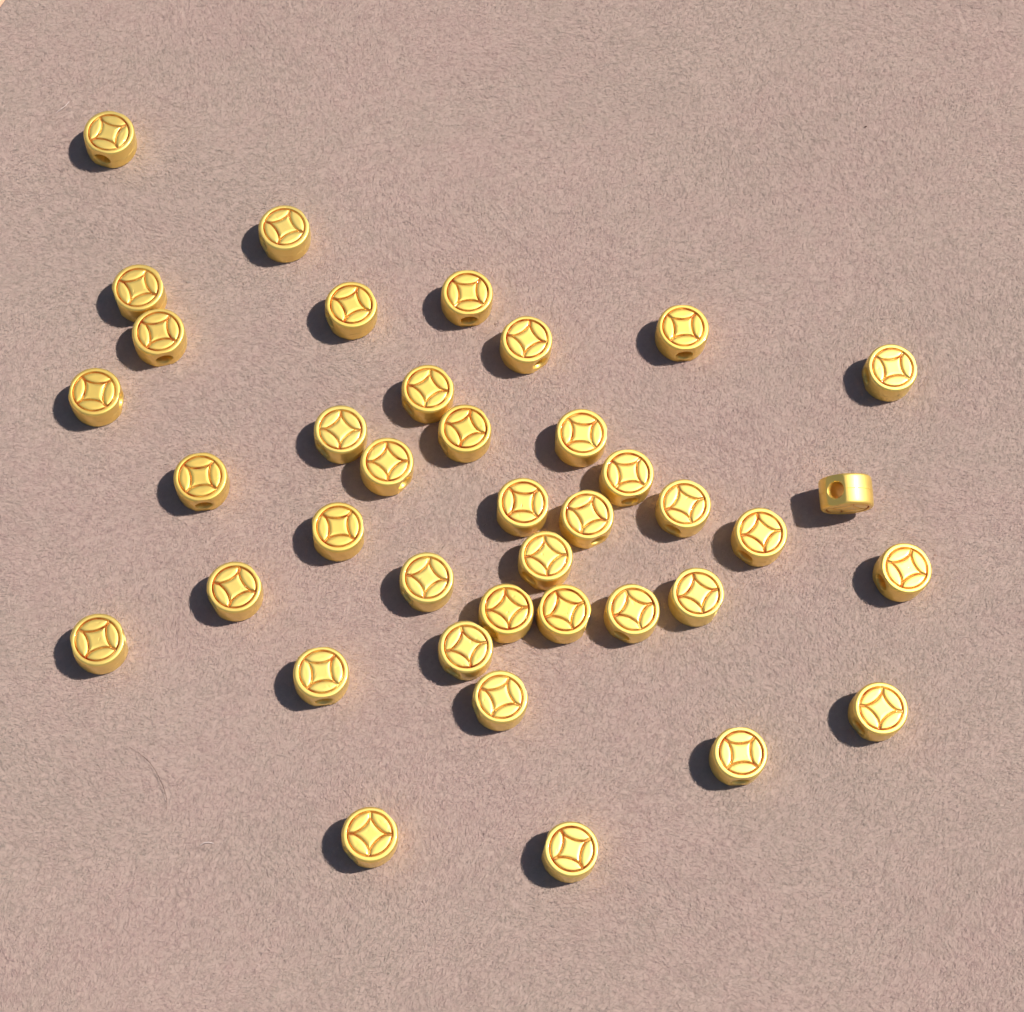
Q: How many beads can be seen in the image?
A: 39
